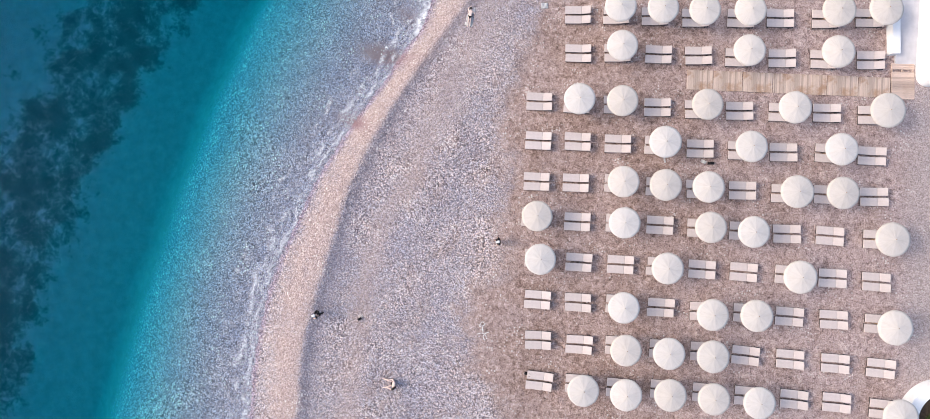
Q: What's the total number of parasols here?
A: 43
